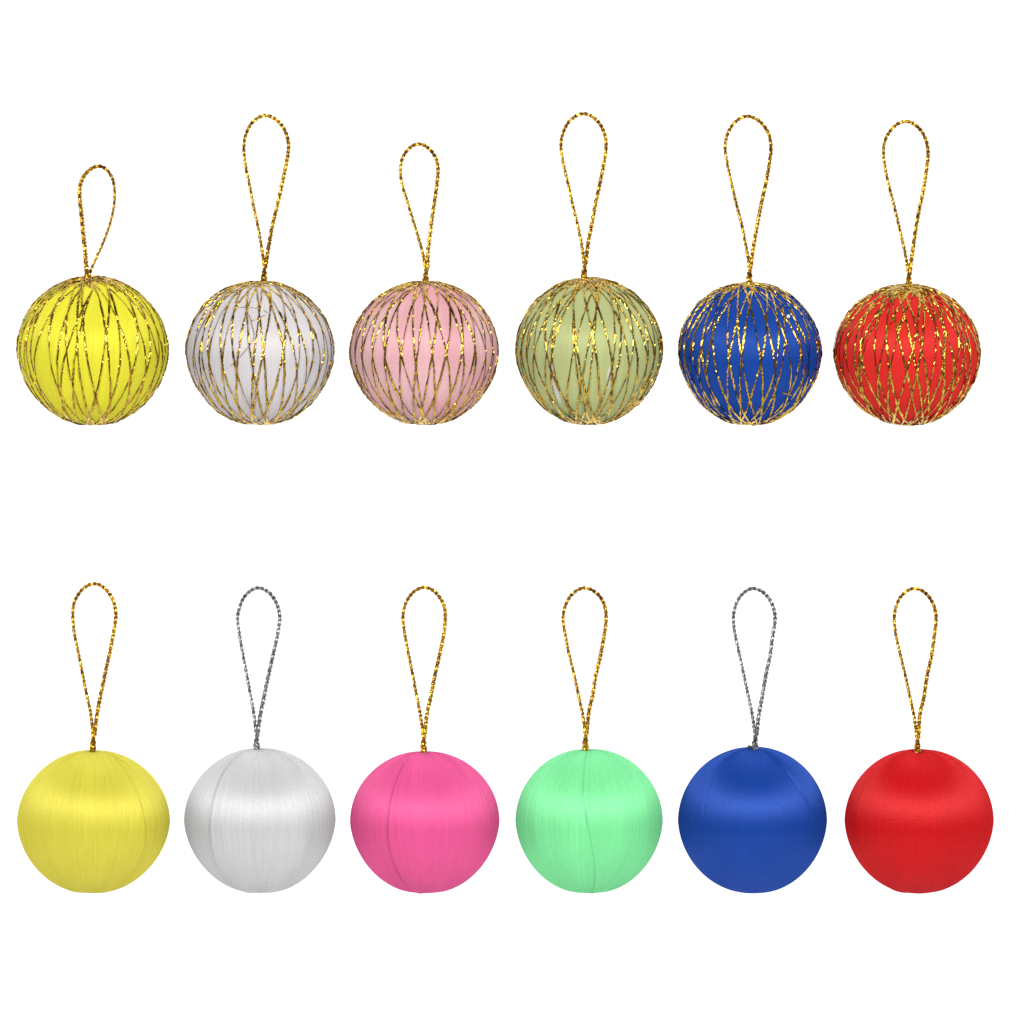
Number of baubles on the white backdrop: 12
